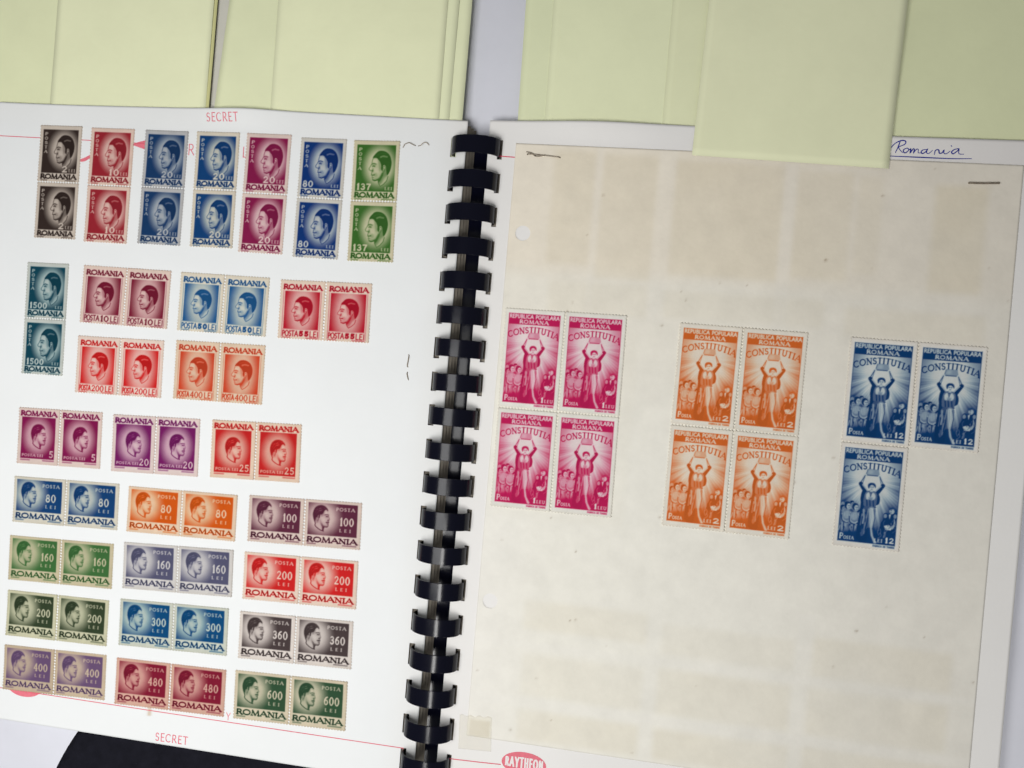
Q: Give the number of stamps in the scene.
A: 67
